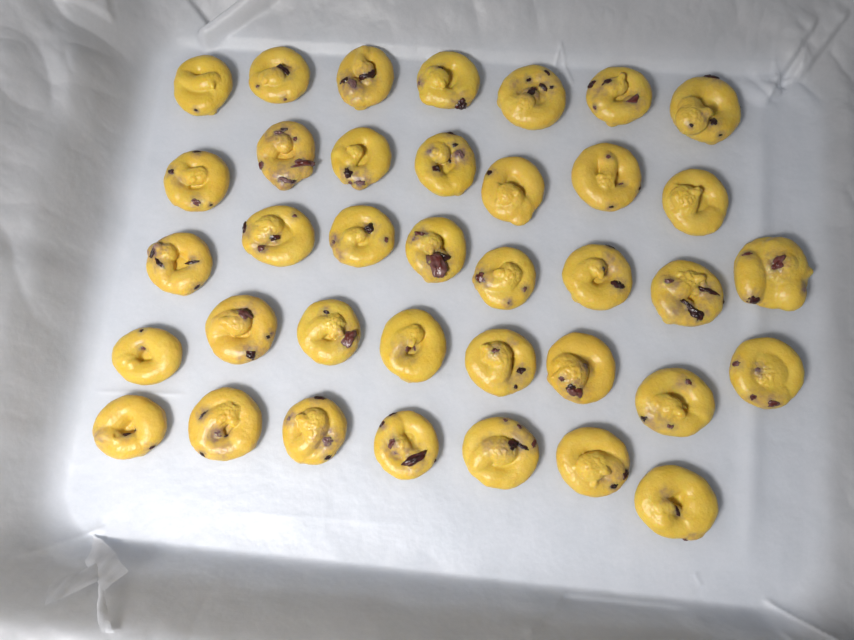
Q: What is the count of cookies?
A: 37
